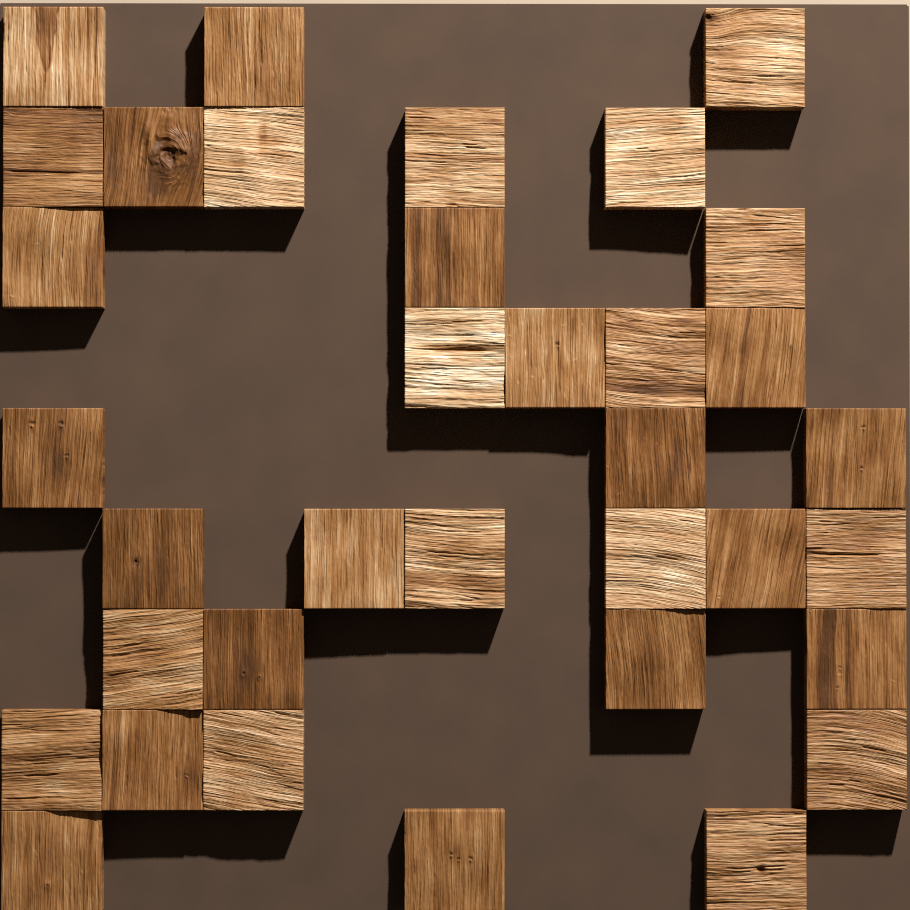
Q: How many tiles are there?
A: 35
